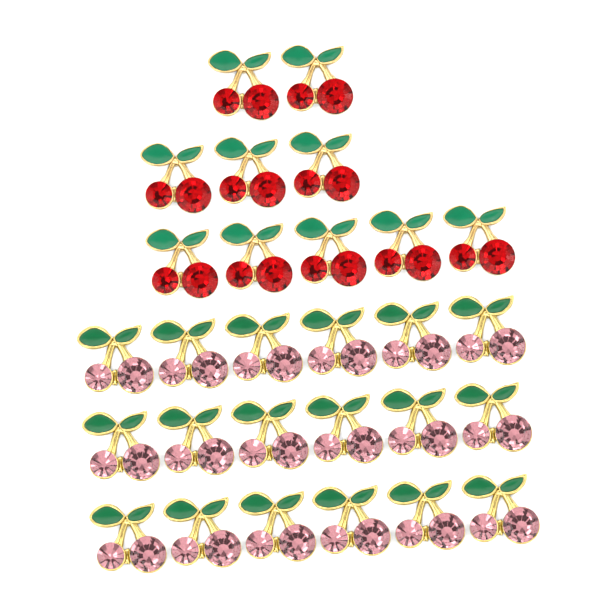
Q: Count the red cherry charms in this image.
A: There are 10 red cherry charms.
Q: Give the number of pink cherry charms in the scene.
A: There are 18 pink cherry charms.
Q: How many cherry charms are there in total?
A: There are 28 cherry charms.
